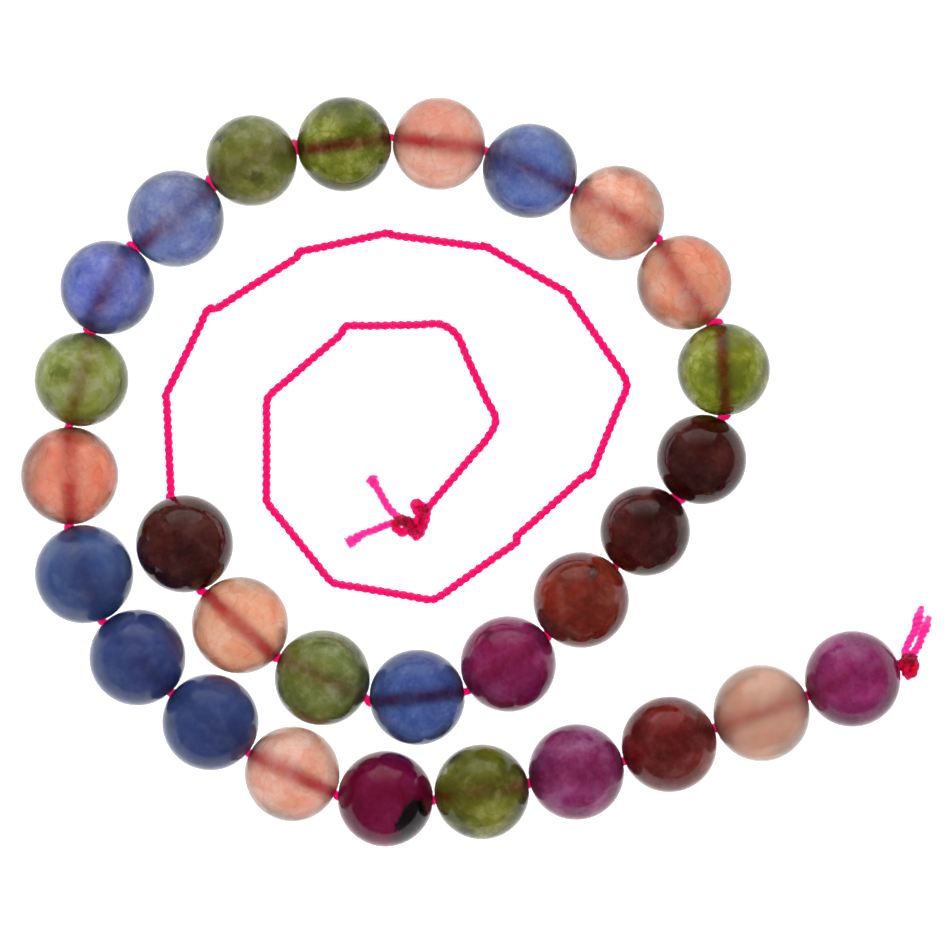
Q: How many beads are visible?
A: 29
